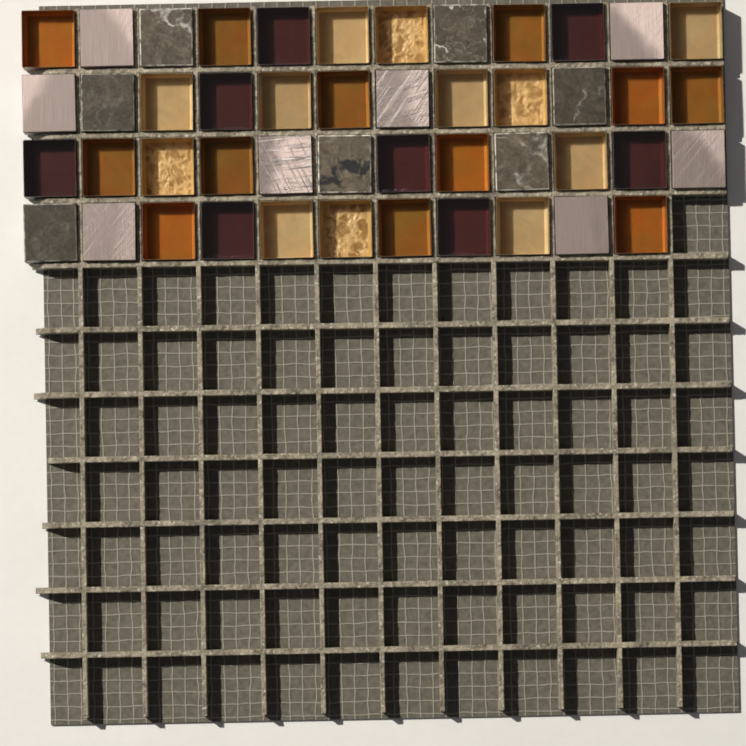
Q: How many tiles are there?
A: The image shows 47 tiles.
